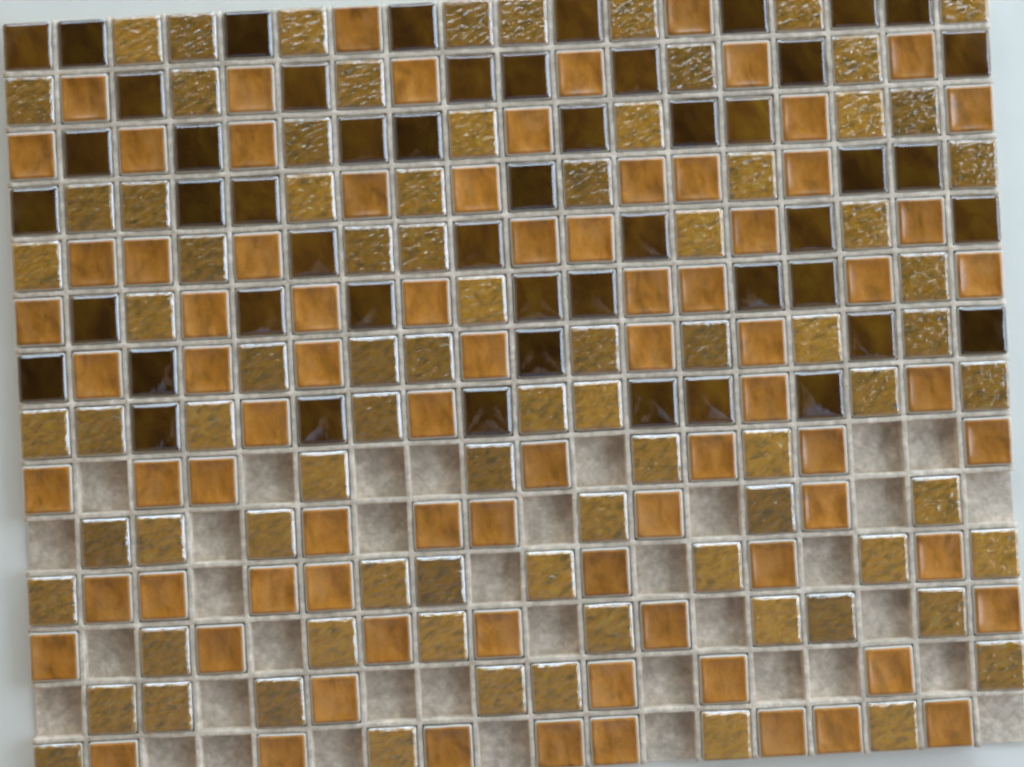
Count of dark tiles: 51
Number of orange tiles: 81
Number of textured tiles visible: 83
